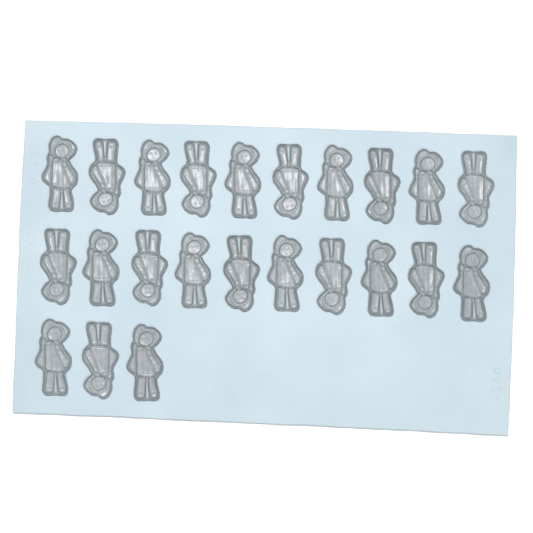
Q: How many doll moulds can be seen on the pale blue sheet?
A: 23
